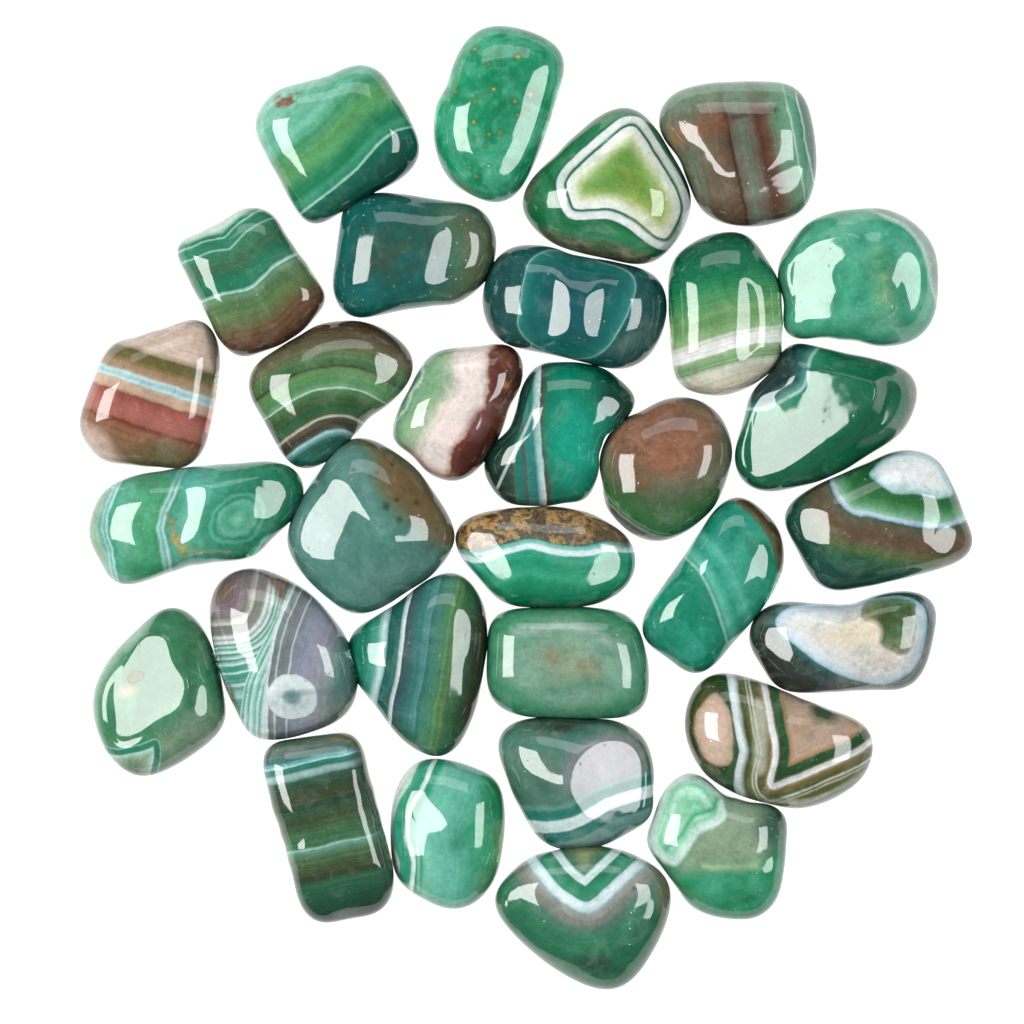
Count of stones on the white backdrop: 31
